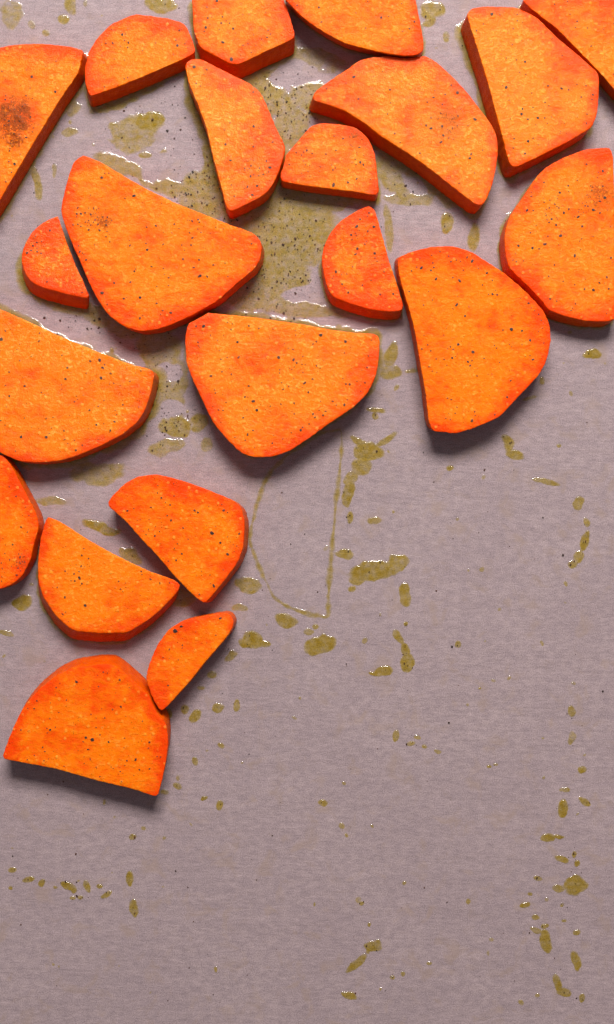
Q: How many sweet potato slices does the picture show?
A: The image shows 21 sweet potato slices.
